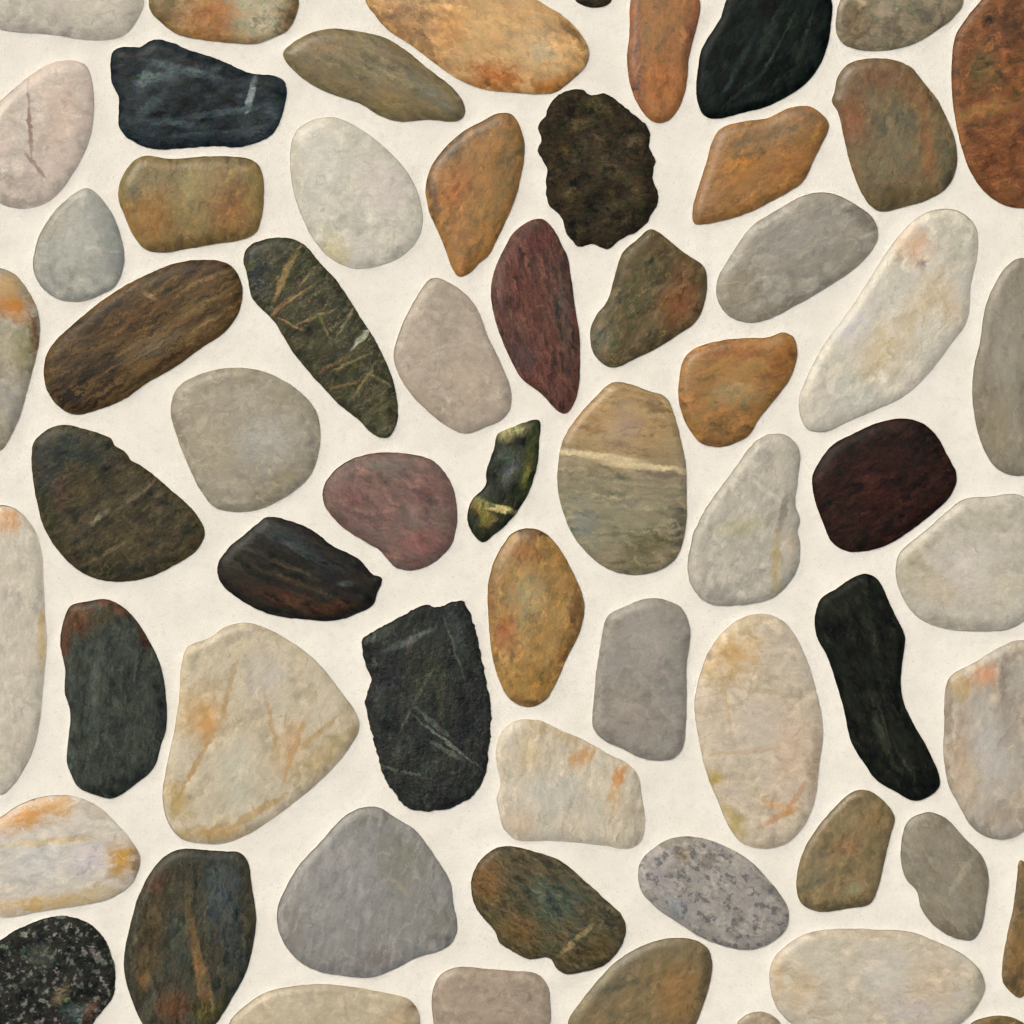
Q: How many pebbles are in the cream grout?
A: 62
